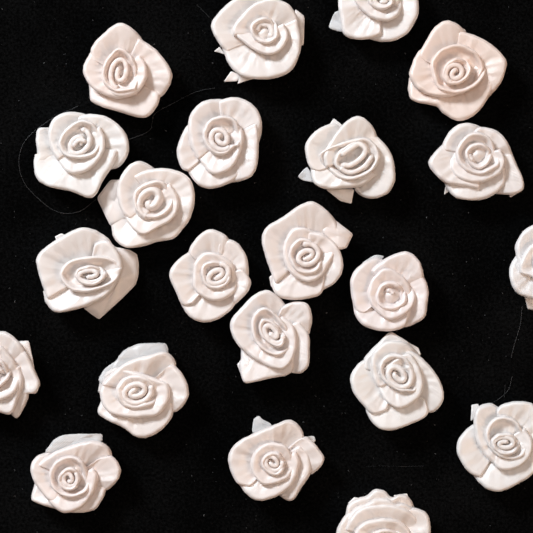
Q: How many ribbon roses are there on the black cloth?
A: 22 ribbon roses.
